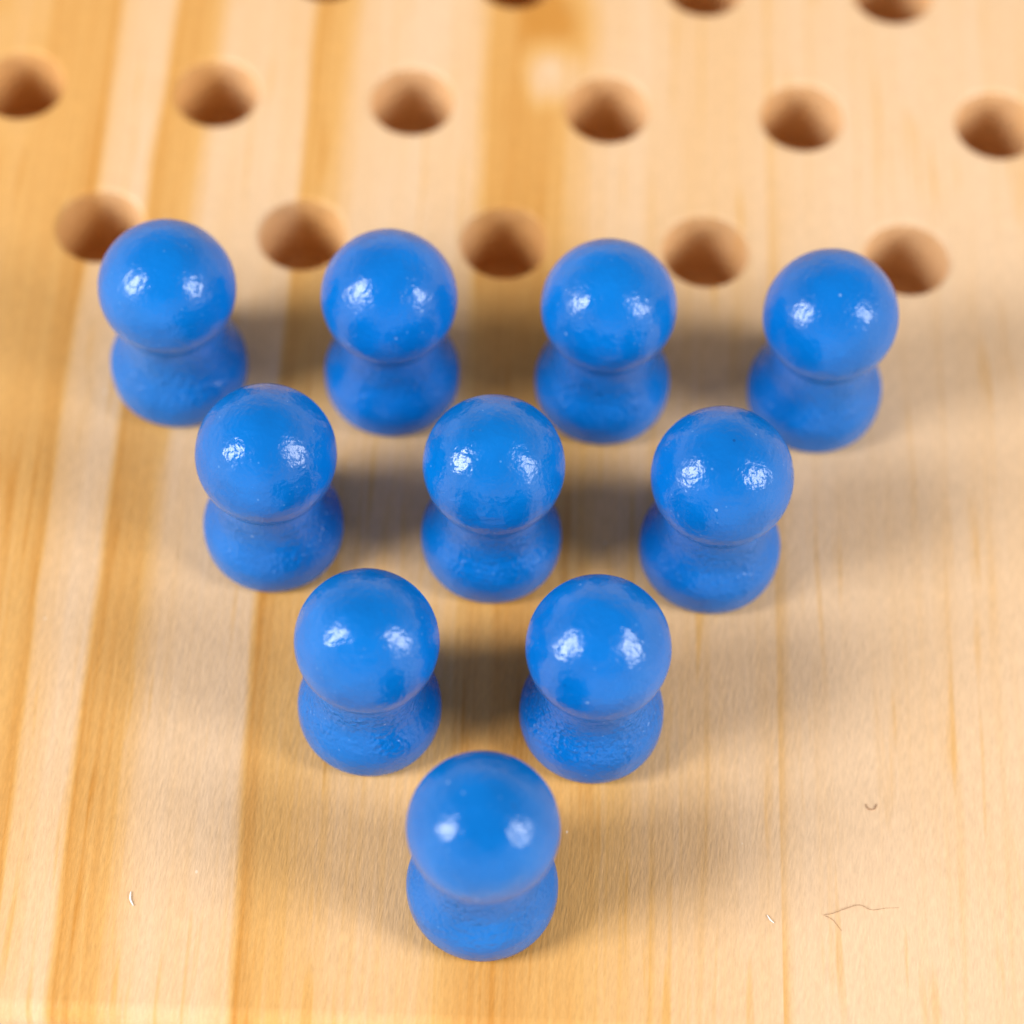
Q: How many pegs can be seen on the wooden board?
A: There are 10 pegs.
